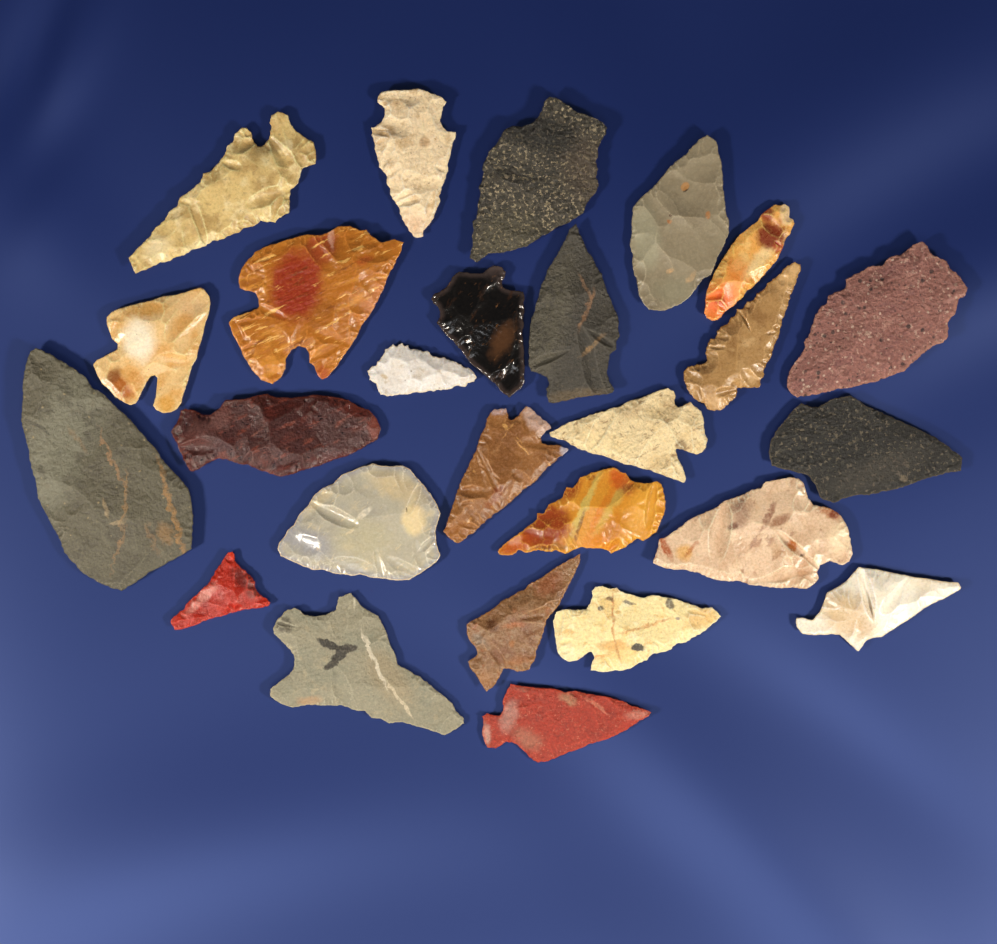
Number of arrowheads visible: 26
